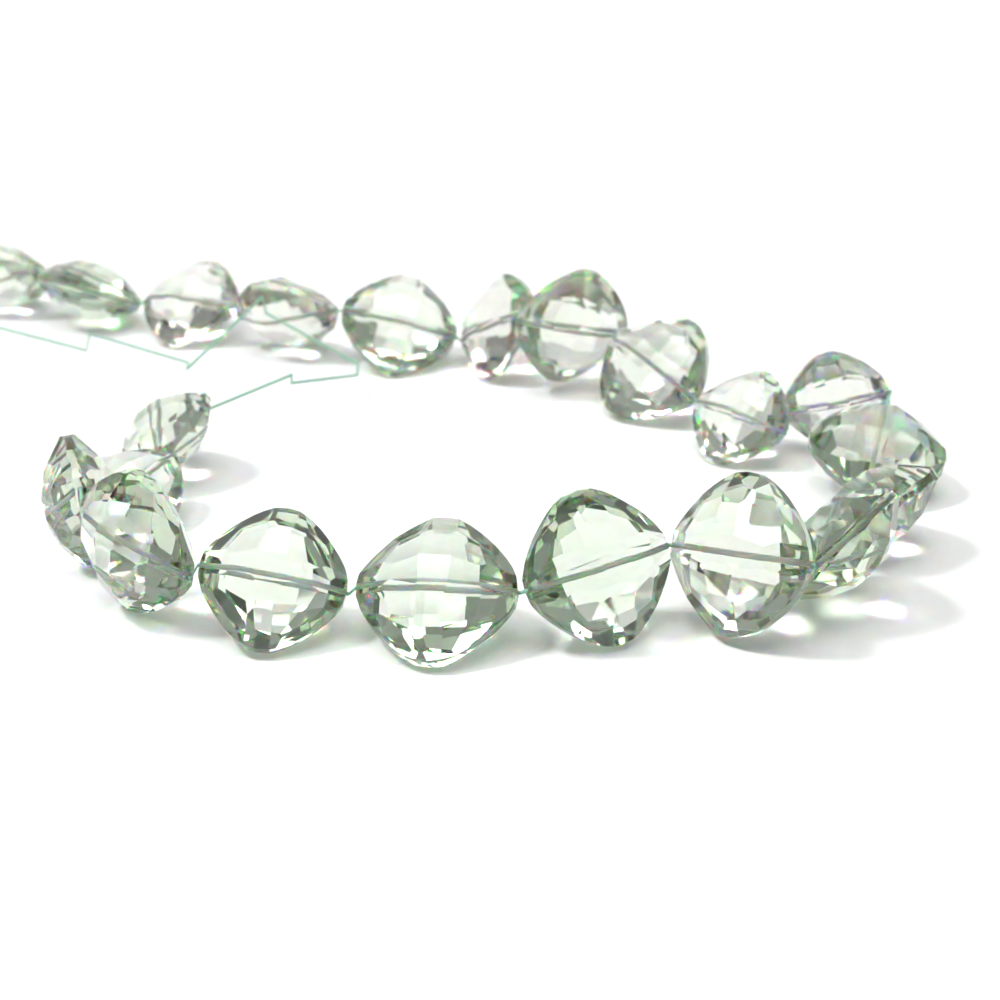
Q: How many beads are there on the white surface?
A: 21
